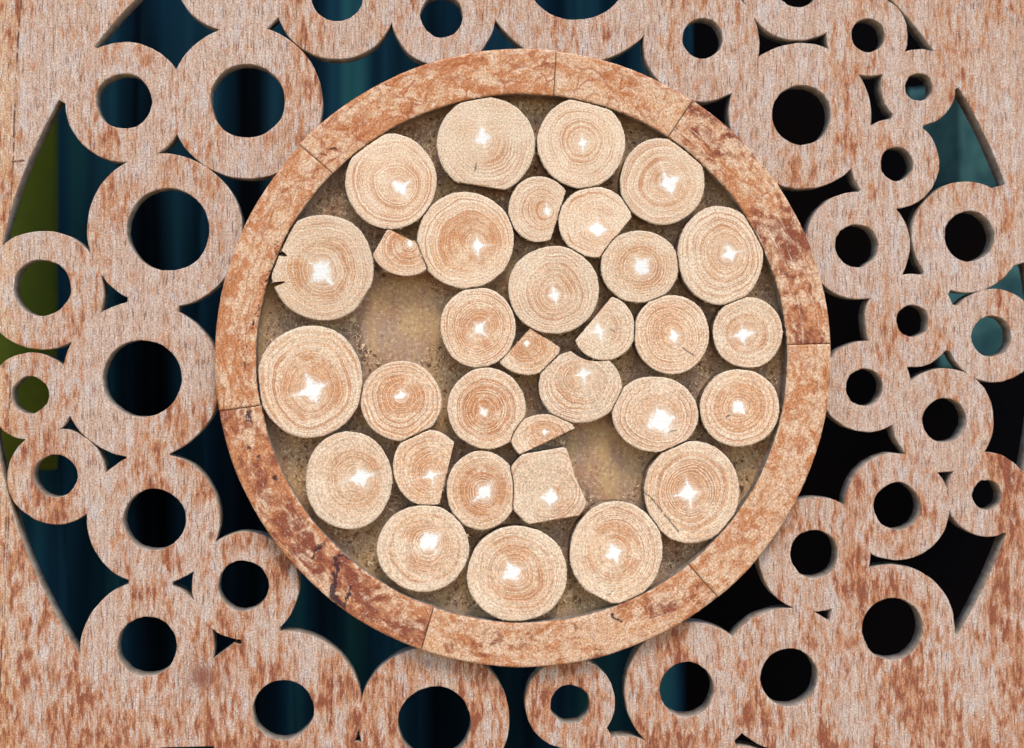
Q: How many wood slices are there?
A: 32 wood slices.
